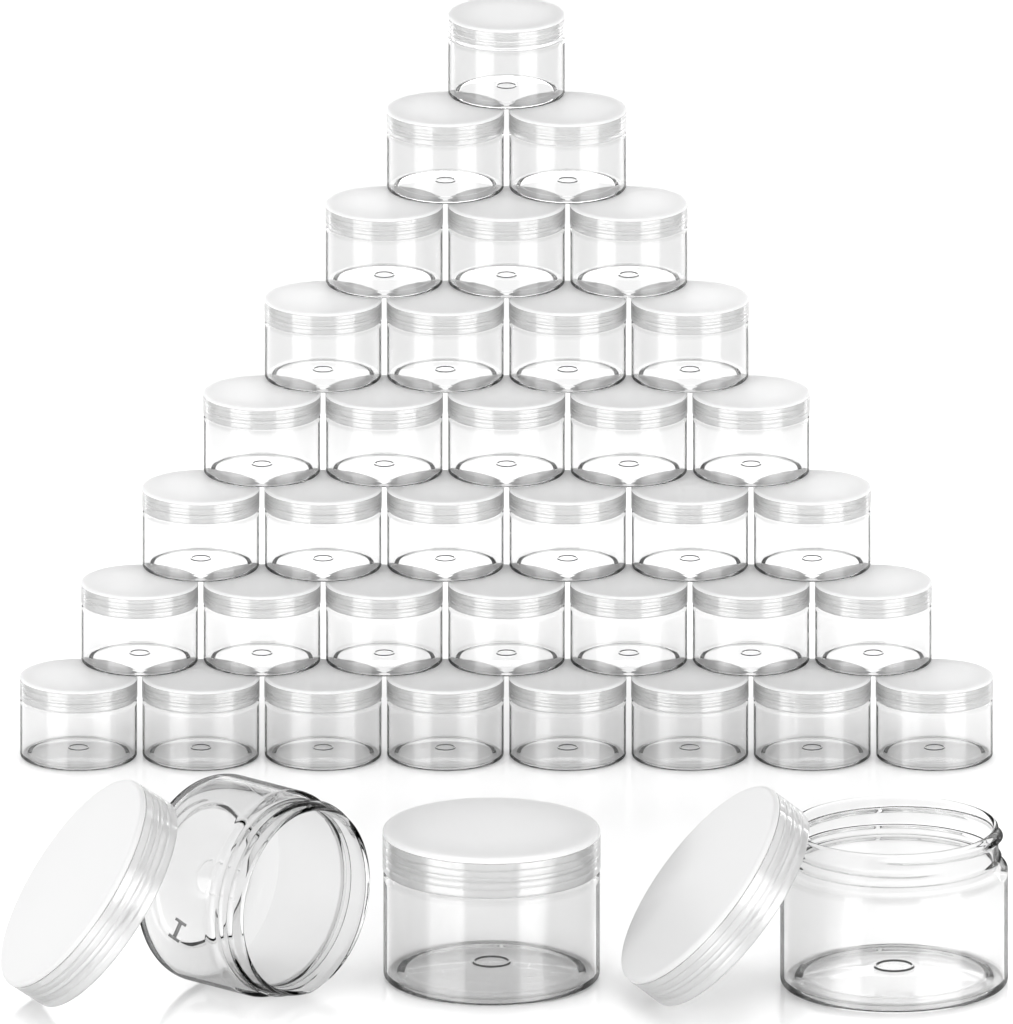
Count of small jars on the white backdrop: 36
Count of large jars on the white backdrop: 3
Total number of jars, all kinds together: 39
